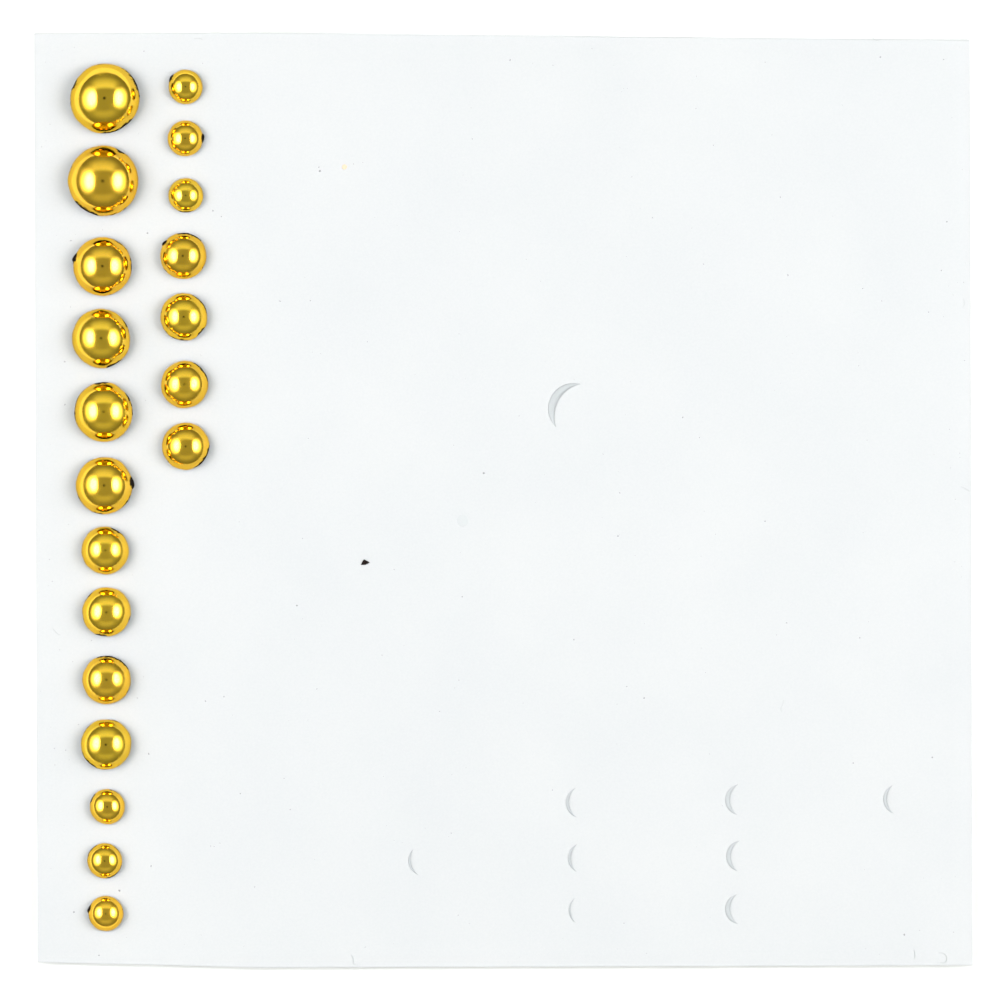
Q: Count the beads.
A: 20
